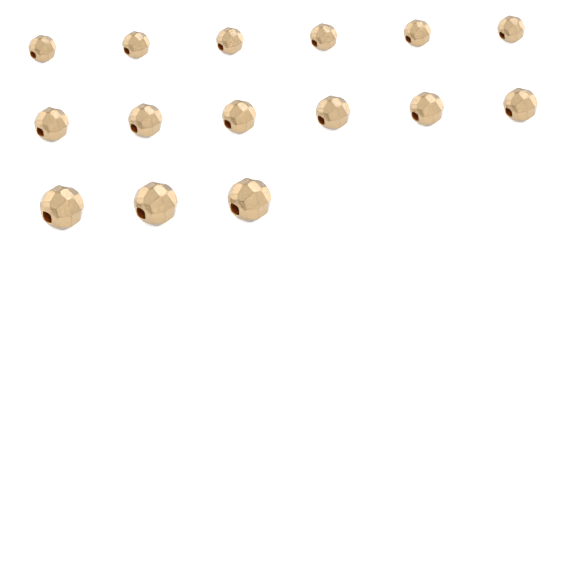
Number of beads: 15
